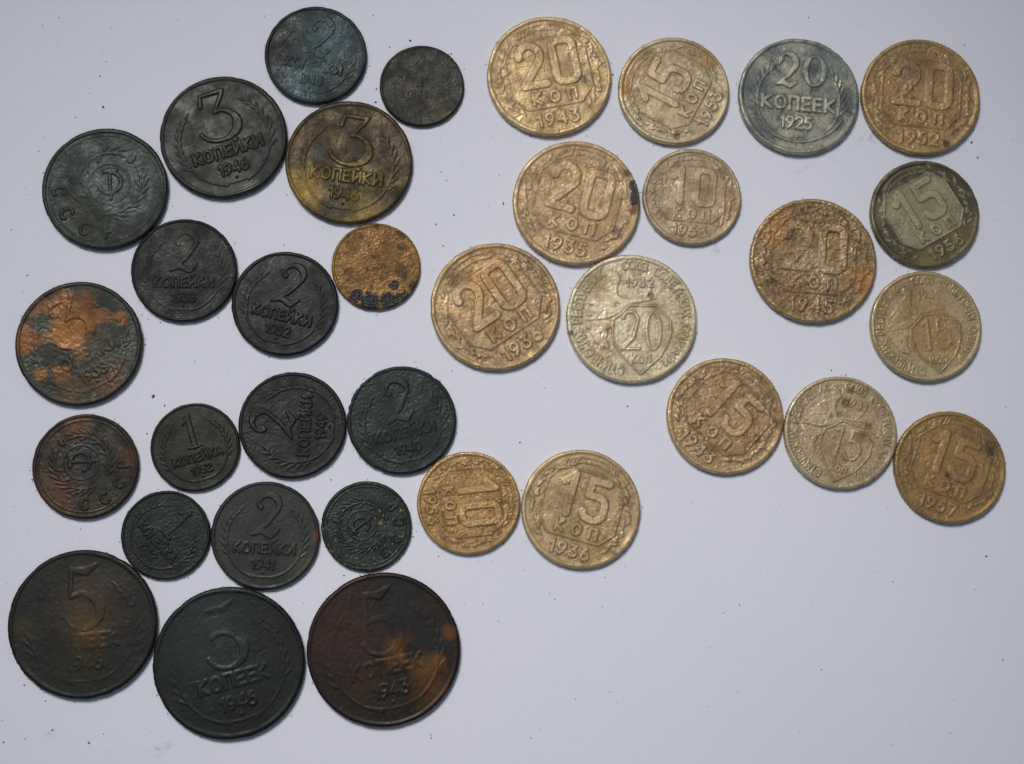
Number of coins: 35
